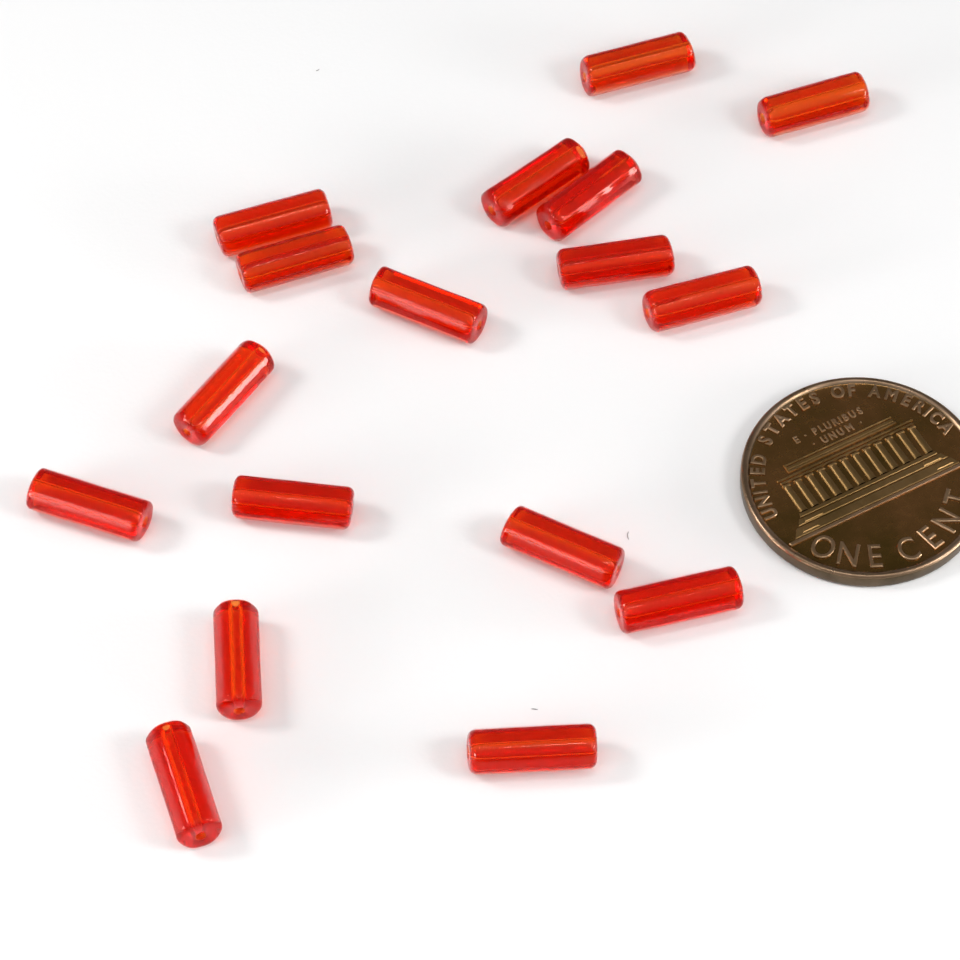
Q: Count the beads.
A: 17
